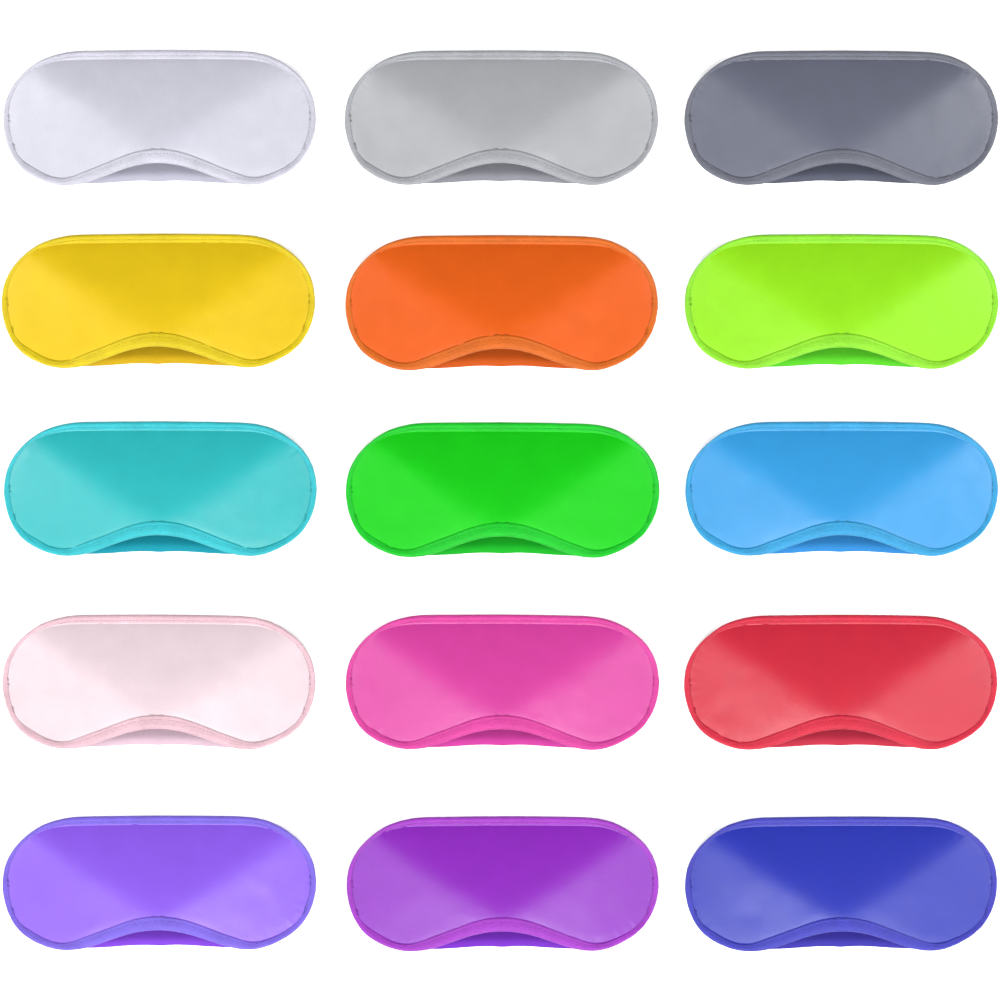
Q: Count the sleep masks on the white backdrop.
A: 15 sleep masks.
